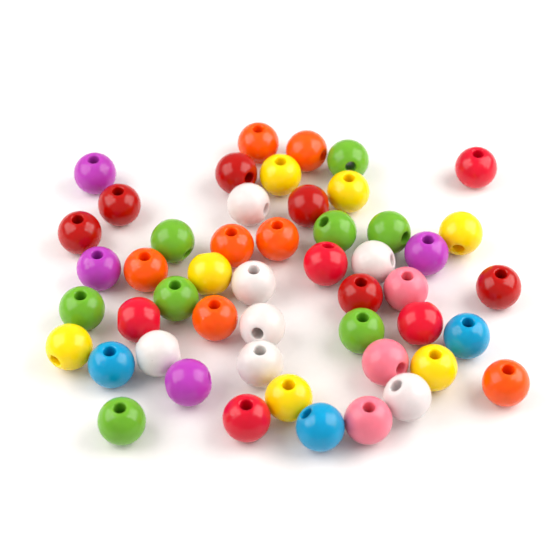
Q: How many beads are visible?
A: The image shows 50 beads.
